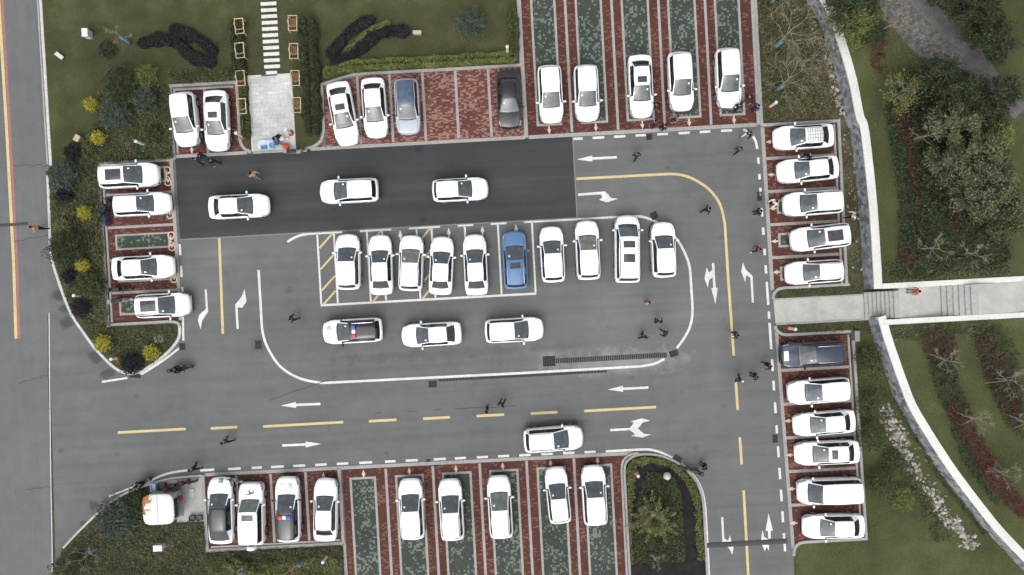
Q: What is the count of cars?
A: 52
